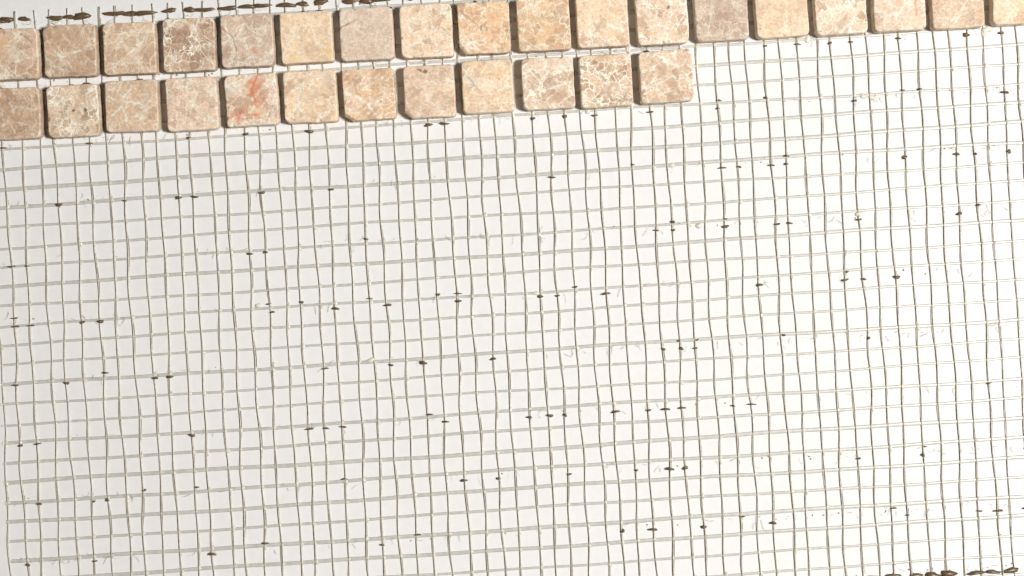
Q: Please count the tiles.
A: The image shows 30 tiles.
